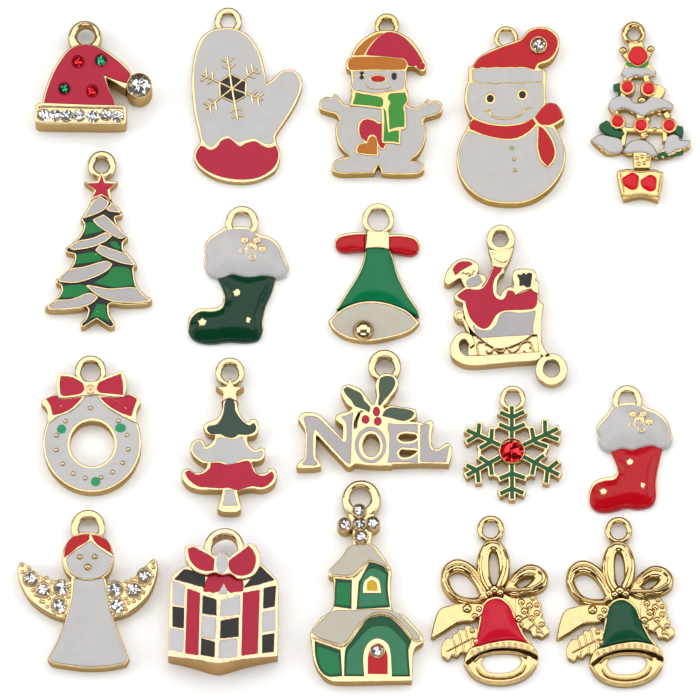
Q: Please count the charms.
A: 19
